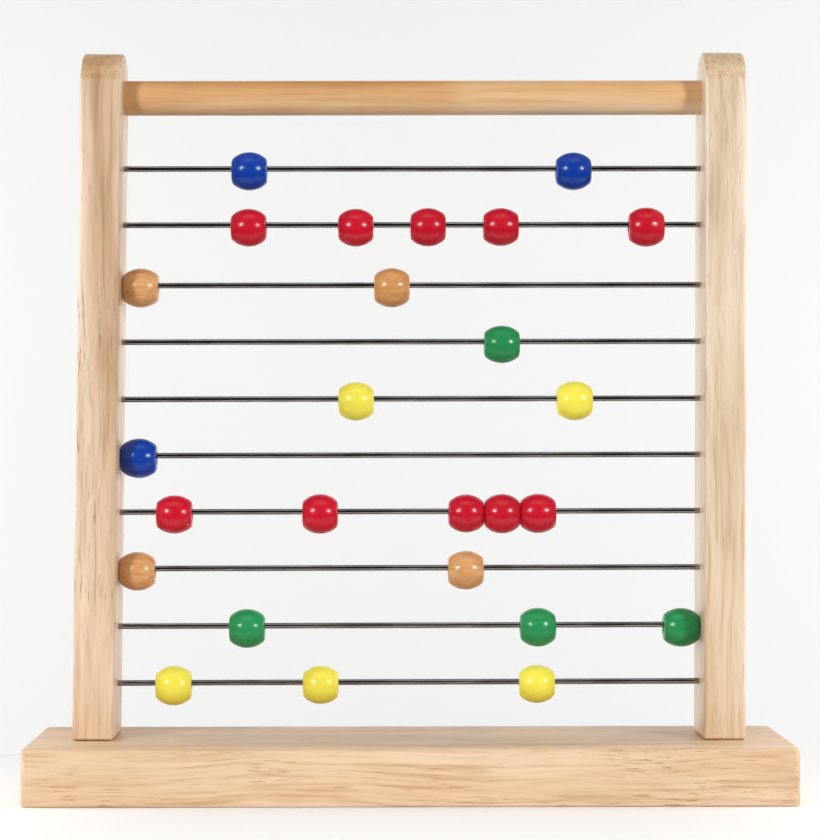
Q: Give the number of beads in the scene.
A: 26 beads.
